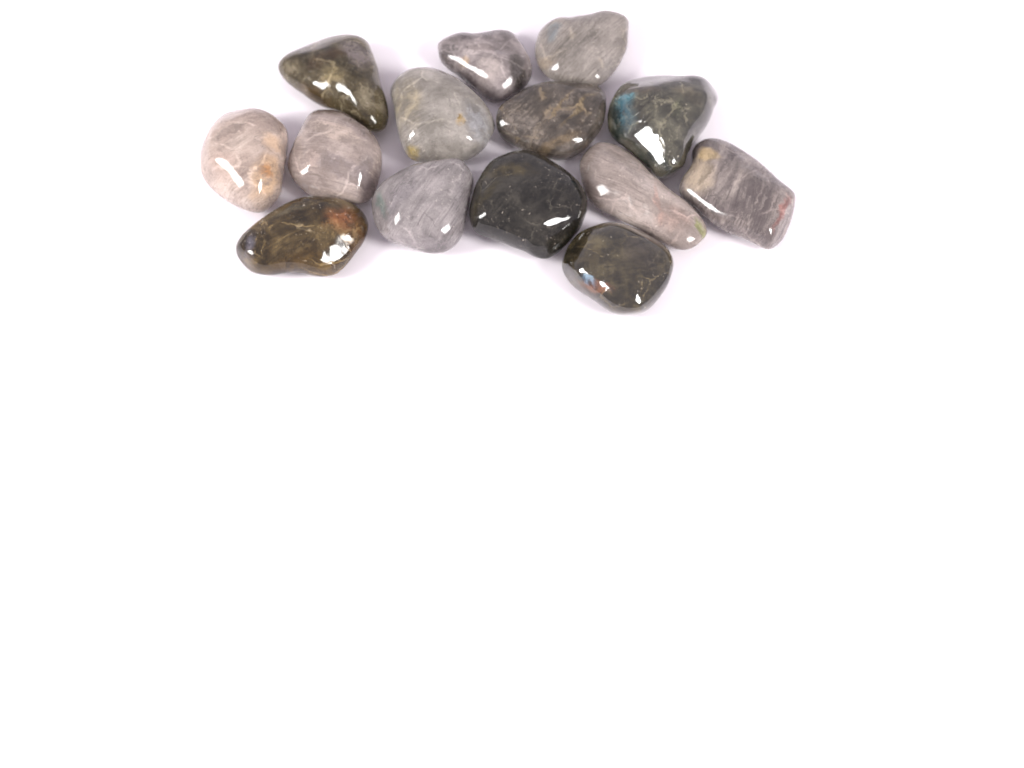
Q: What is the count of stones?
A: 14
